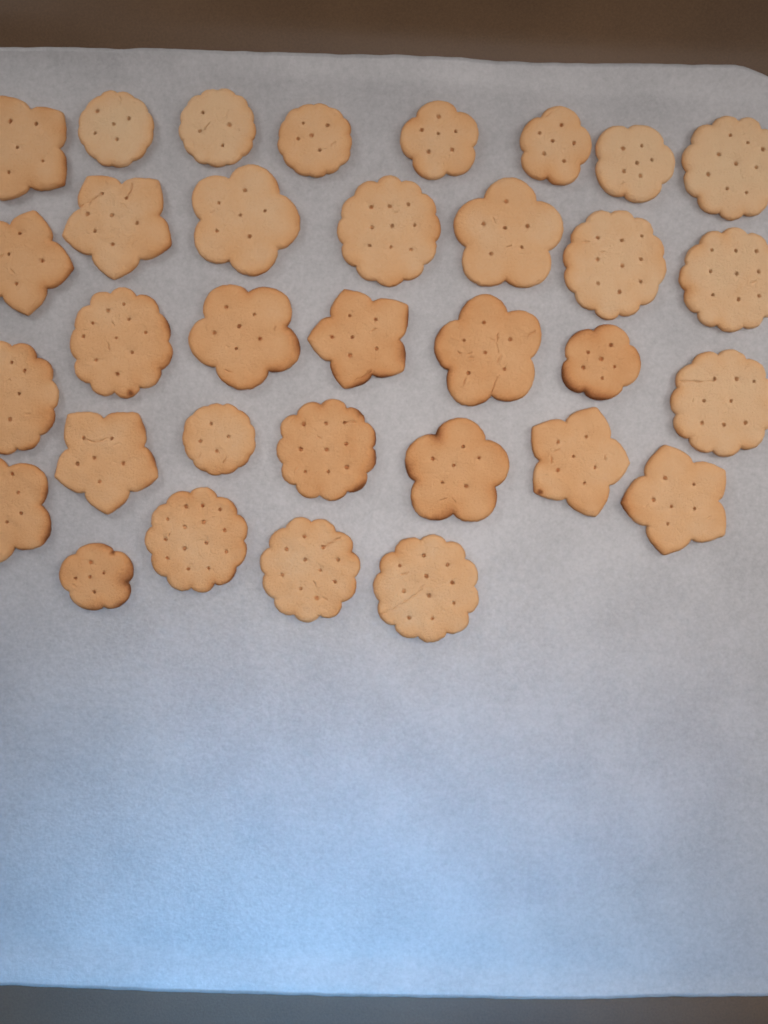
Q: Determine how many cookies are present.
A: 33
